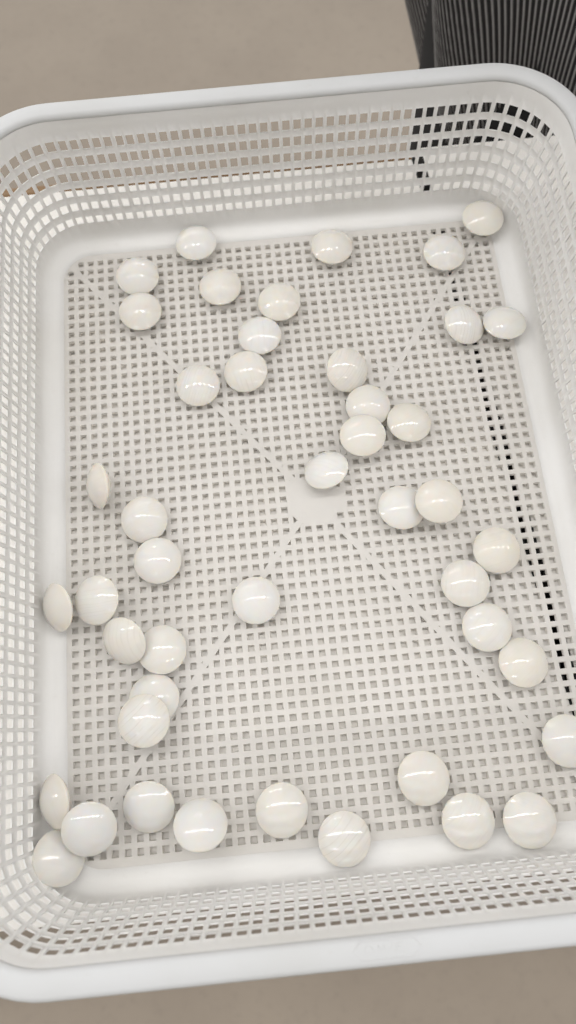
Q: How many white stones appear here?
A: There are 45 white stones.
